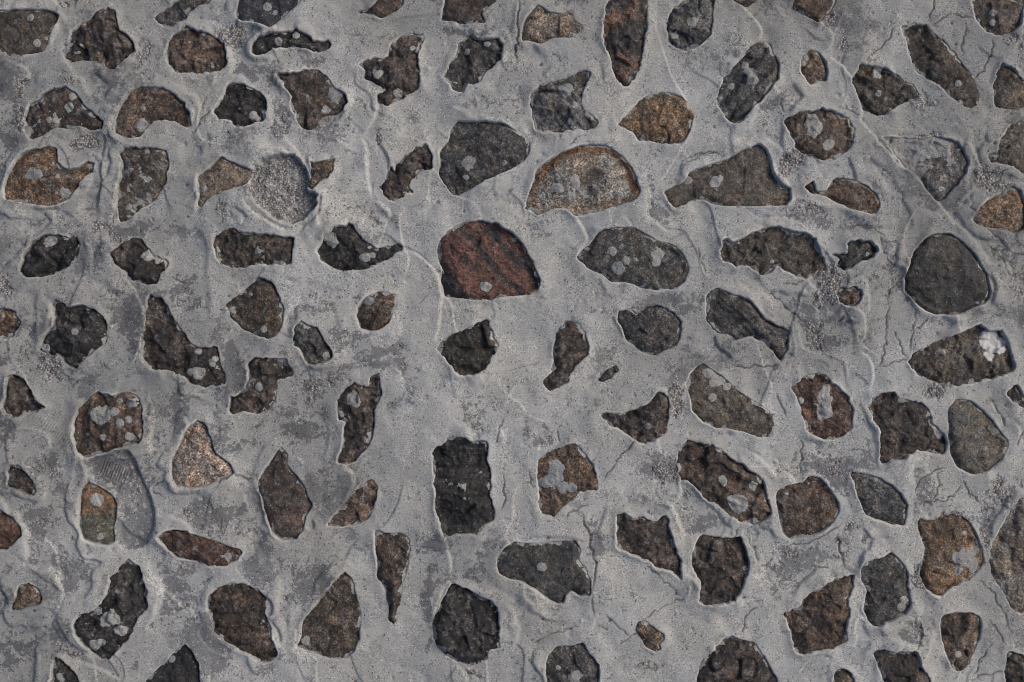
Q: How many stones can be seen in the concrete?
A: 106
